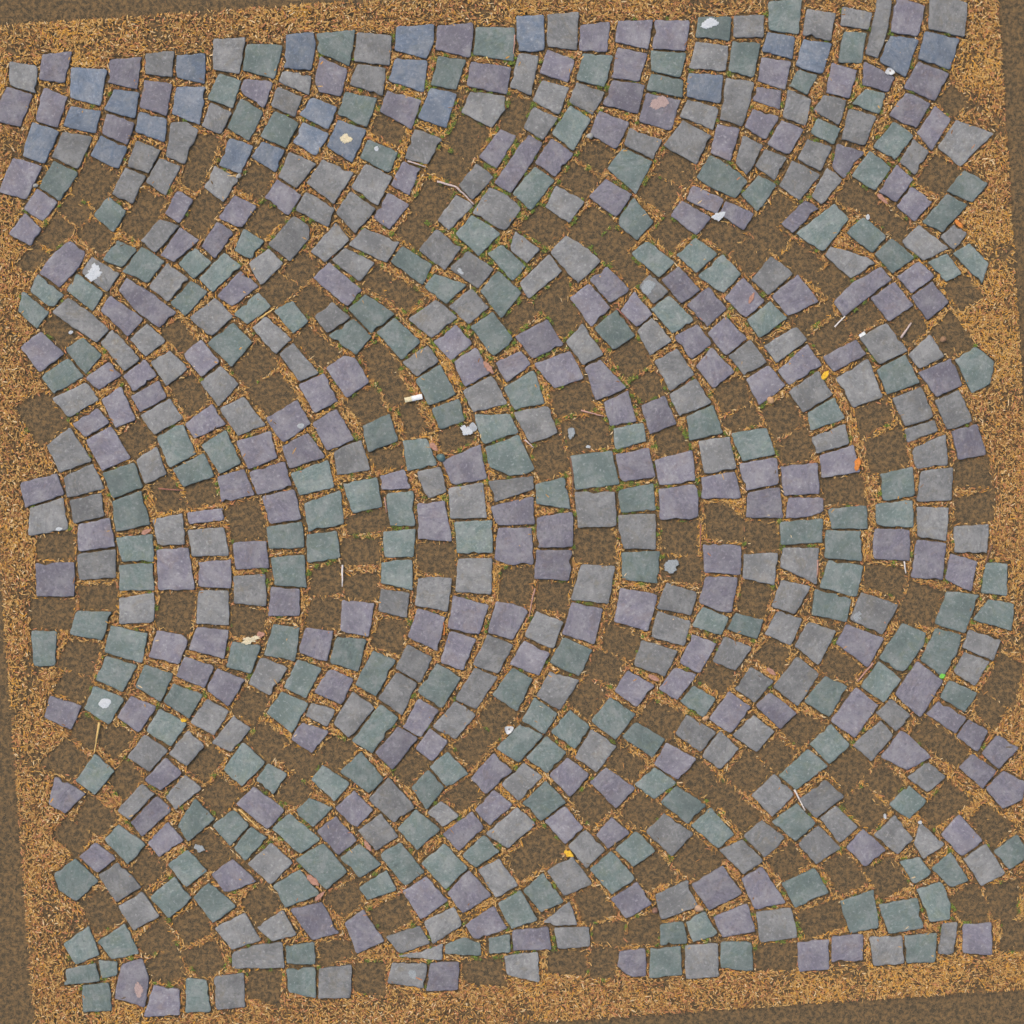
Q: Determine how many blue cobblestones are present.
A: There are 23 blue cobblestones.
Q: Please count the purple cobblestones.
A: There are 200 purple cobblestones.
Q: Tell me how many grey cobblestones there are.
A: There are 200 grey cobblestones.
